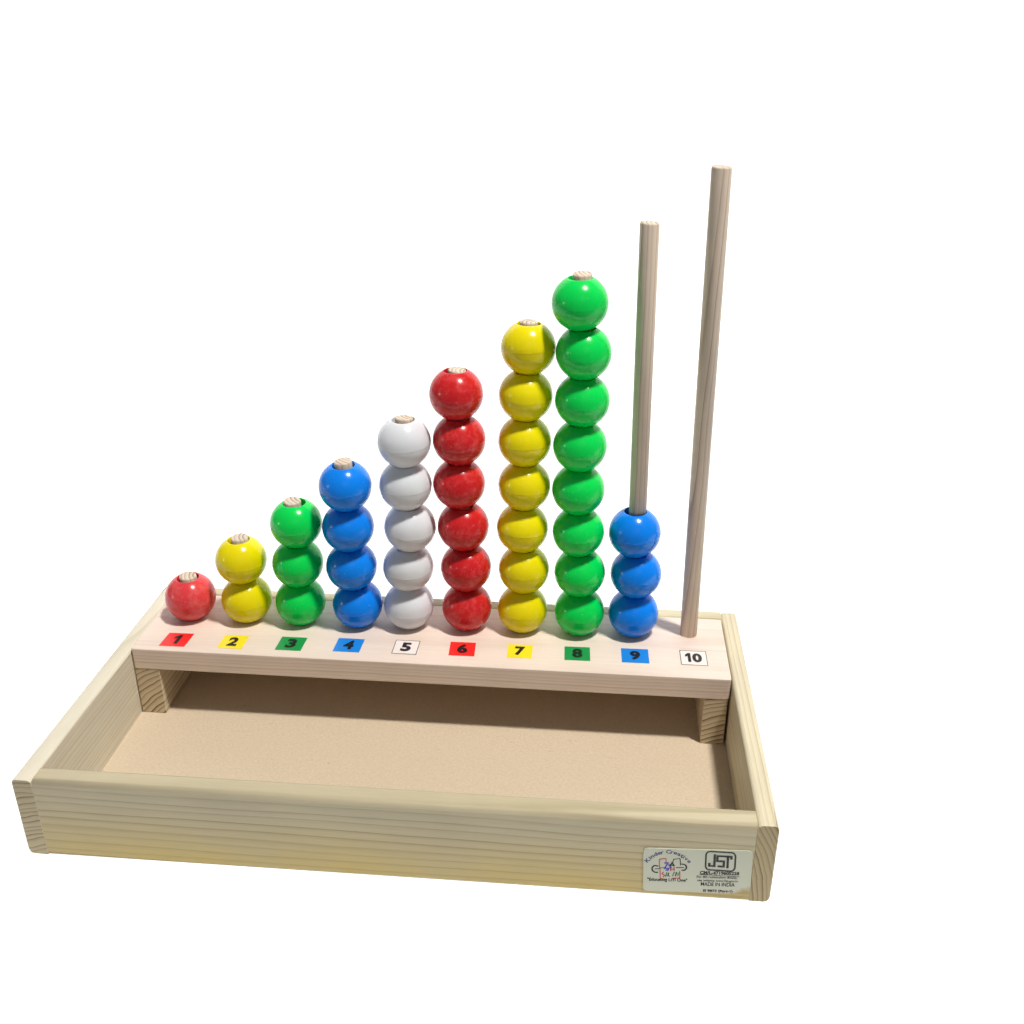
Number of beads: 39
